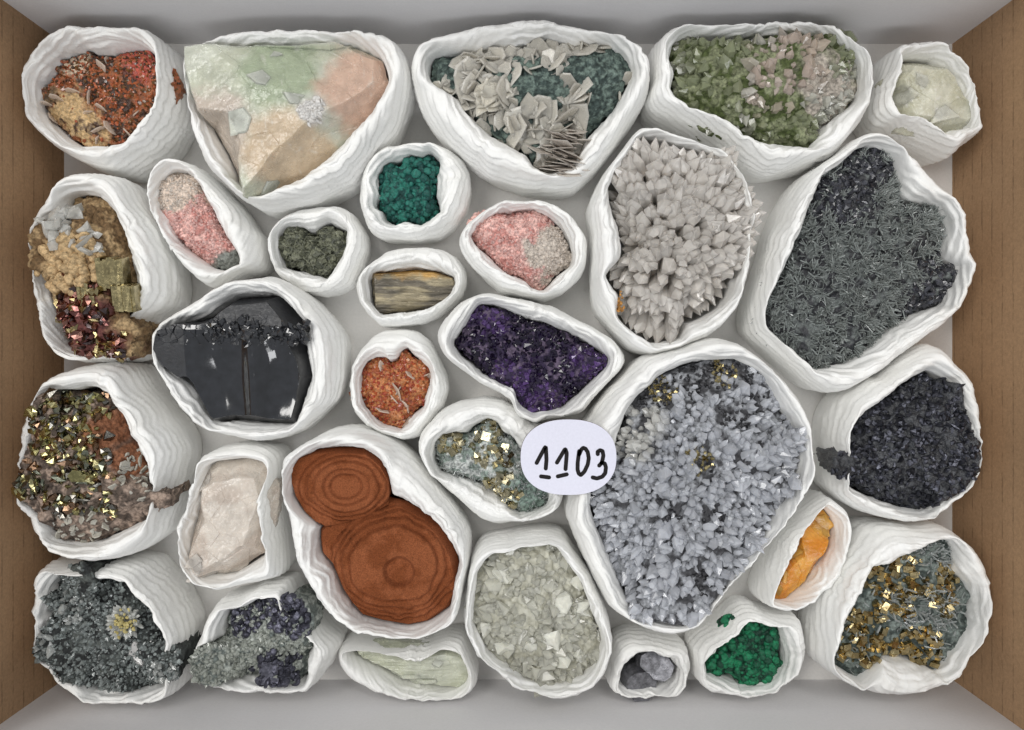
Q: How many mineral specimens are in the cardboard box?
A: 30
